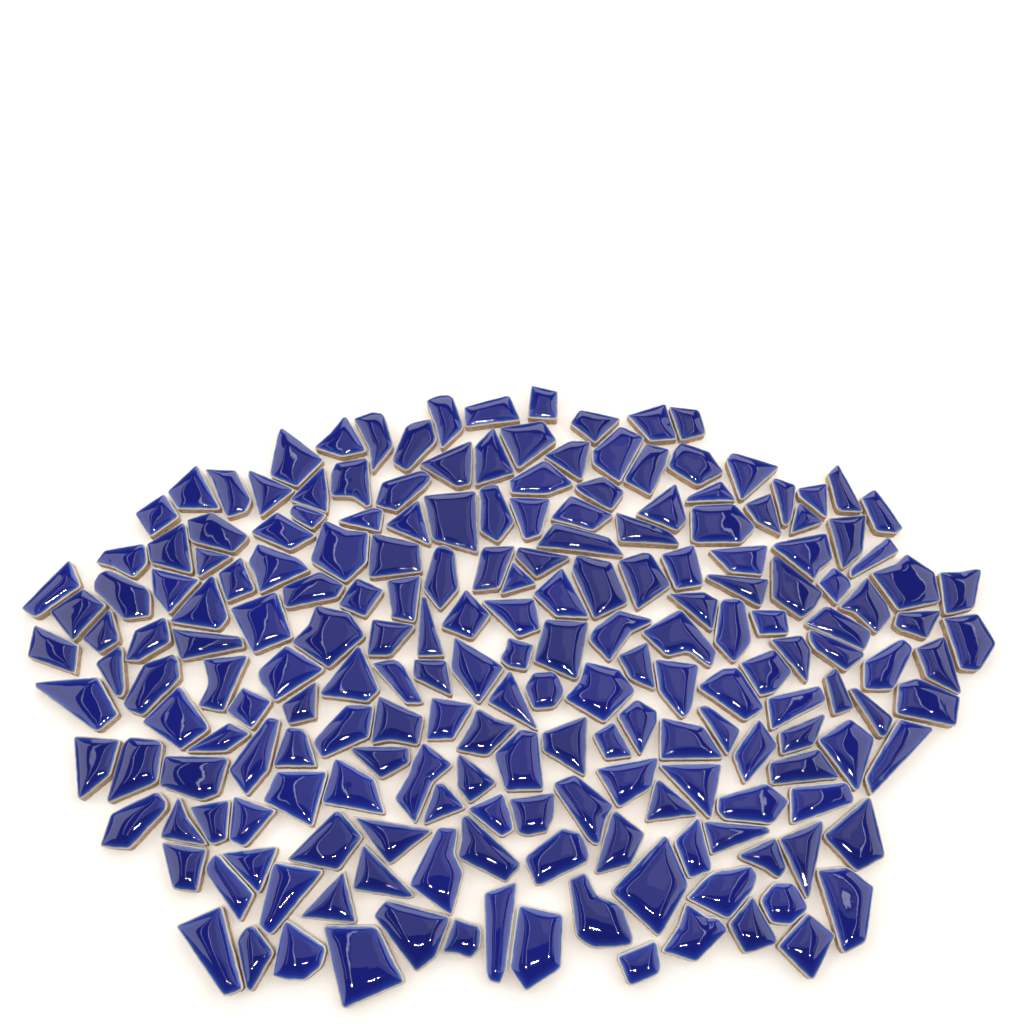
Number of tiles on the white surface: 200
